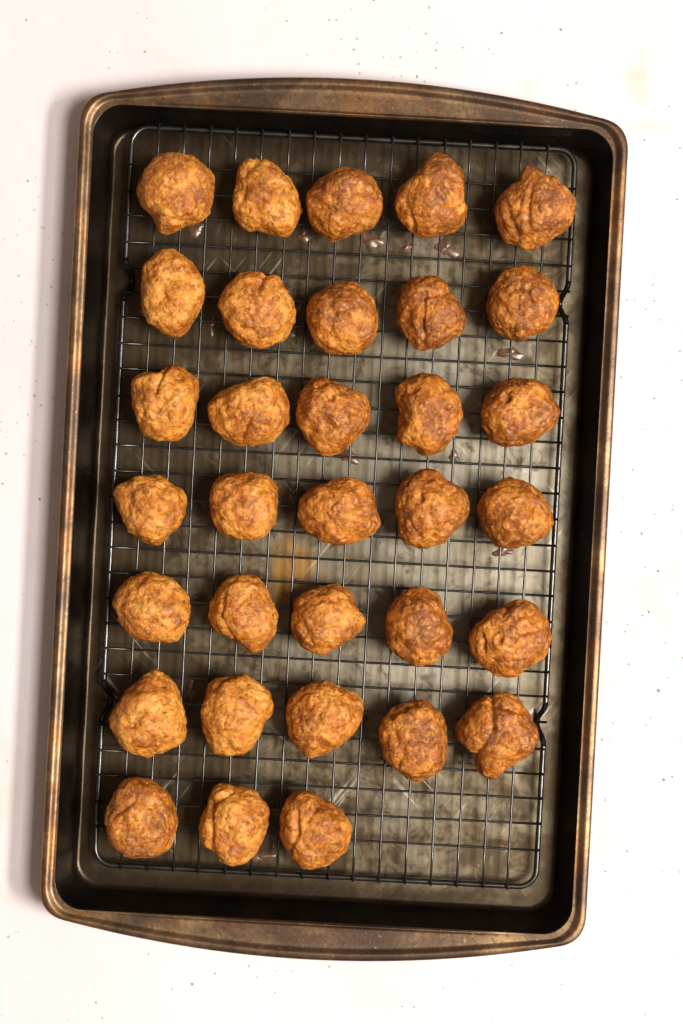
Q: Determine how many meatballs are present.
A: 33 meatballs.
